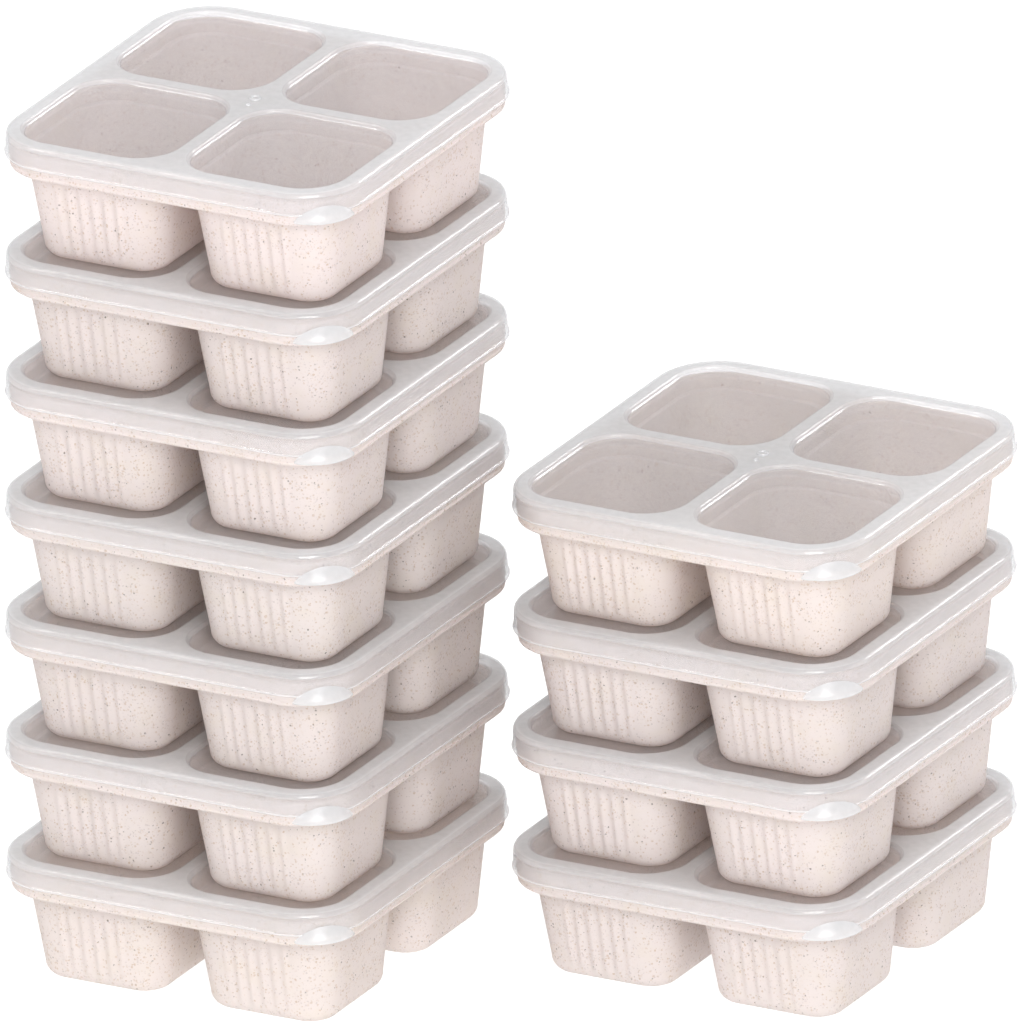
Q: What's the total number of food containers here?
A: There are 11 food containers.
